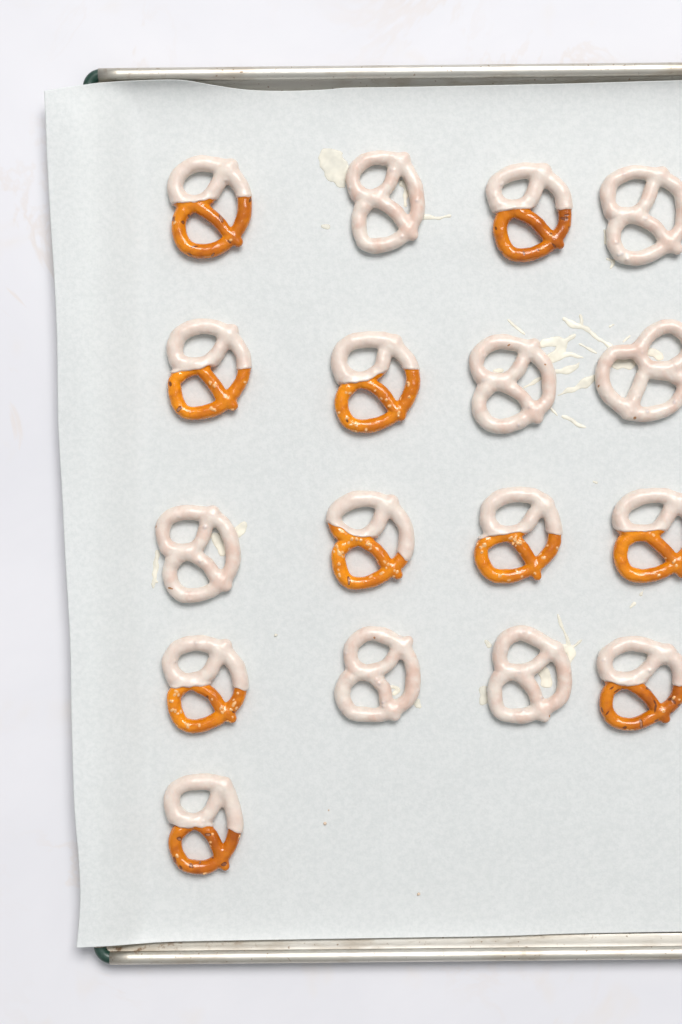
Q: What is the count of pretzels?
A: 17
